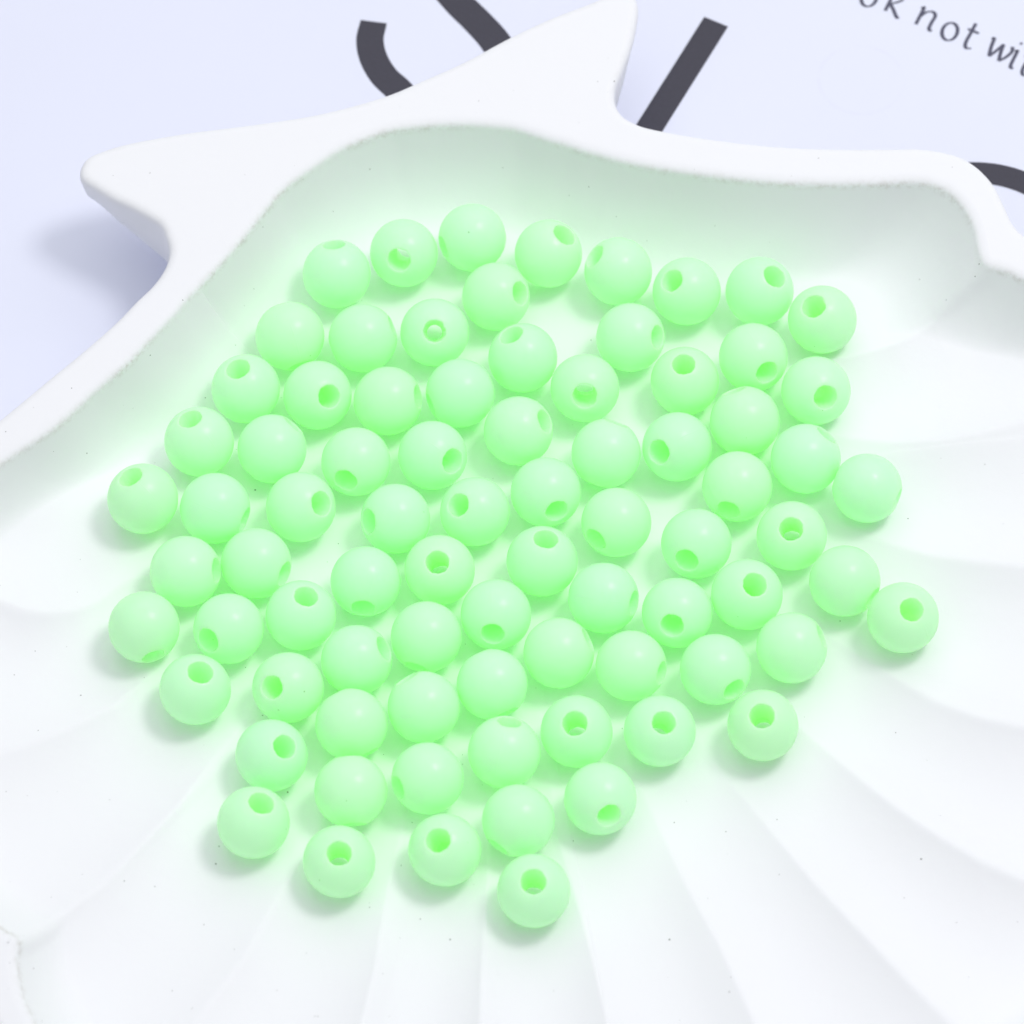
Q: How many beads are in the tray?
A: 80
